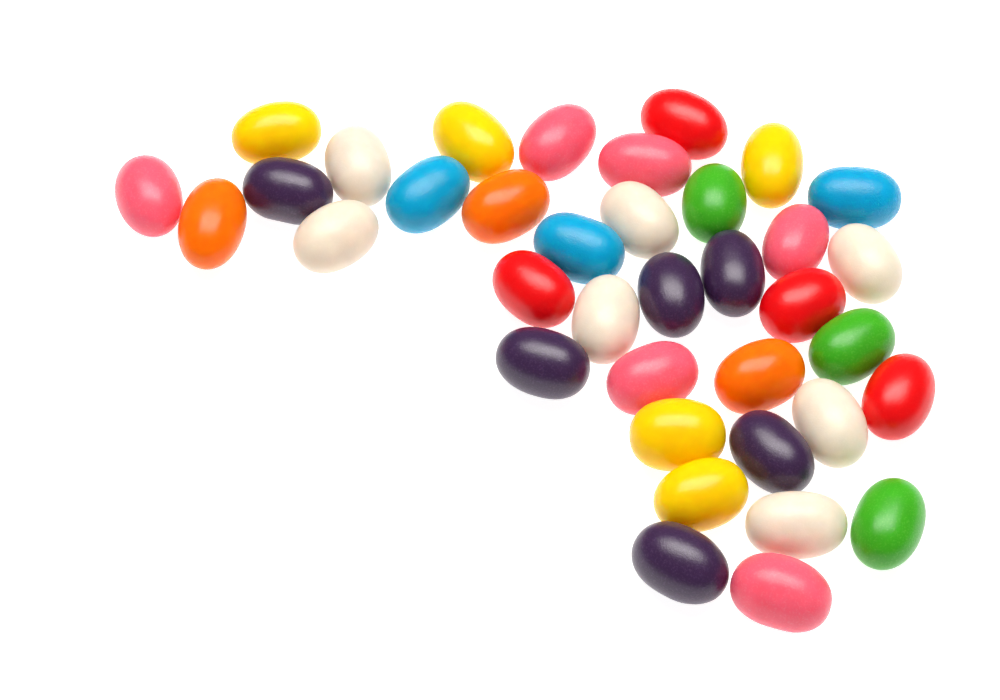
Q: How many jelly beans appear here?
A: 37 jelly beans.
